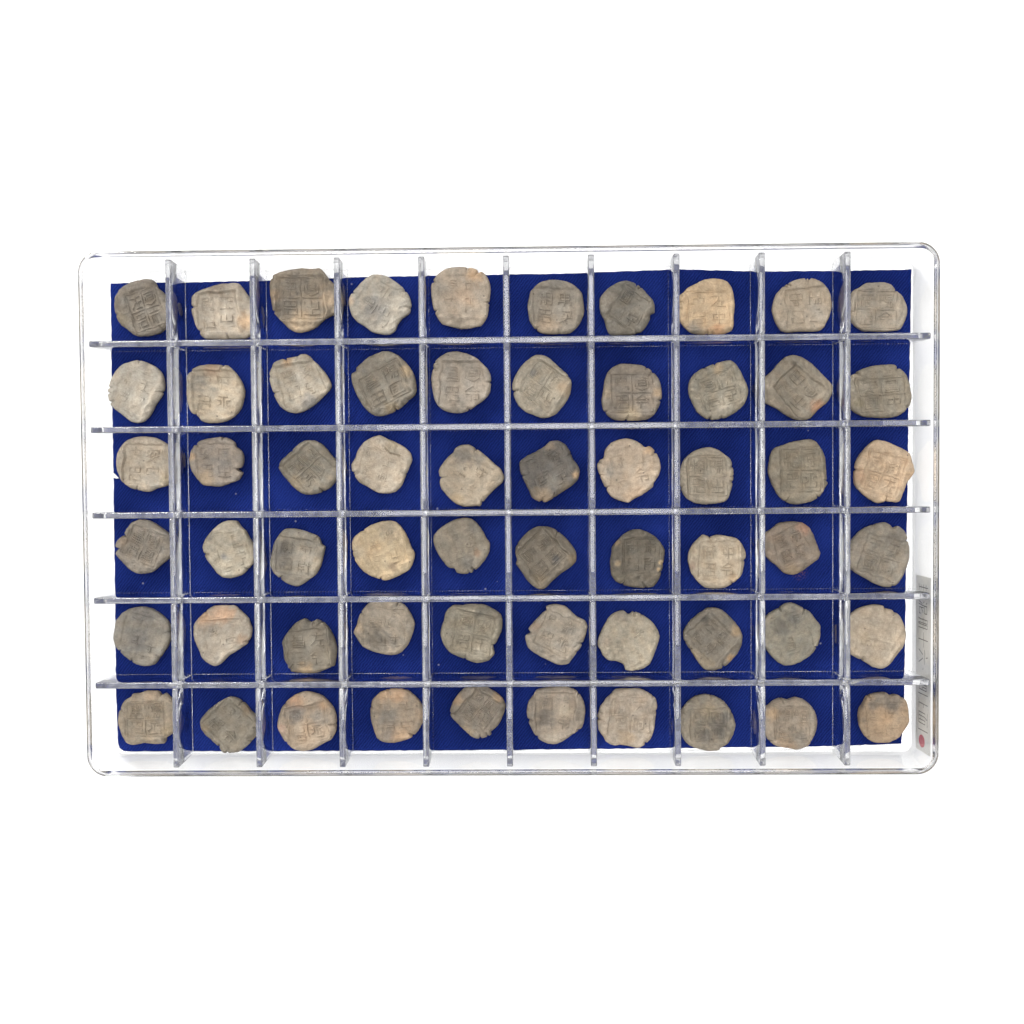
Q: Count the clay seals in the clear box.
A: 60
